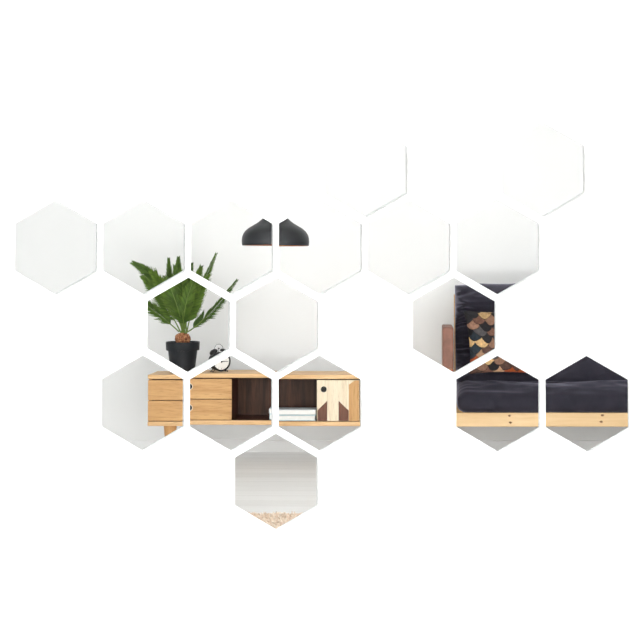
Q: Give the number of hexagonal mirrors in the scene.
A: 17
